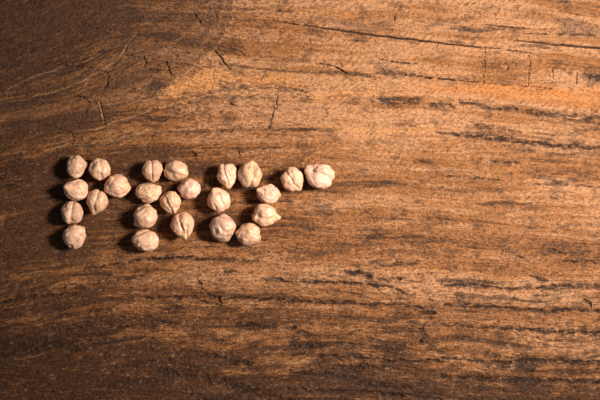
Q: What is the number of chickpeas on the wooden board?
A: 24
